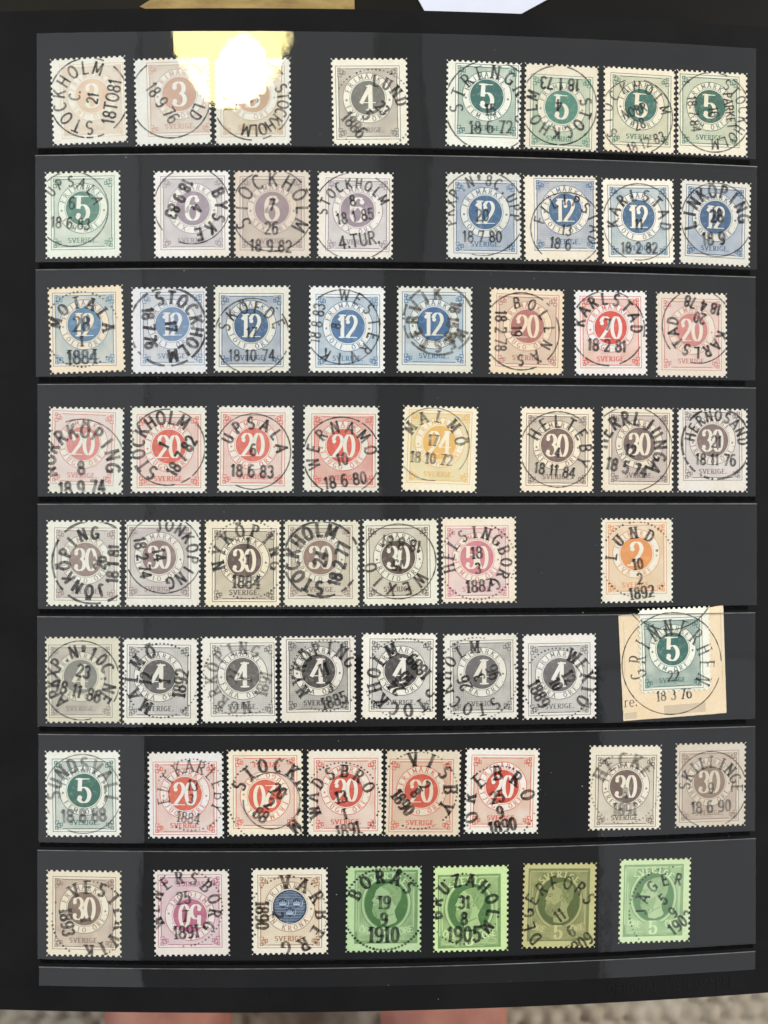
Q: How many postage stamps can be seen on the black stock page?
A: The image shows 62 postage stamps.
